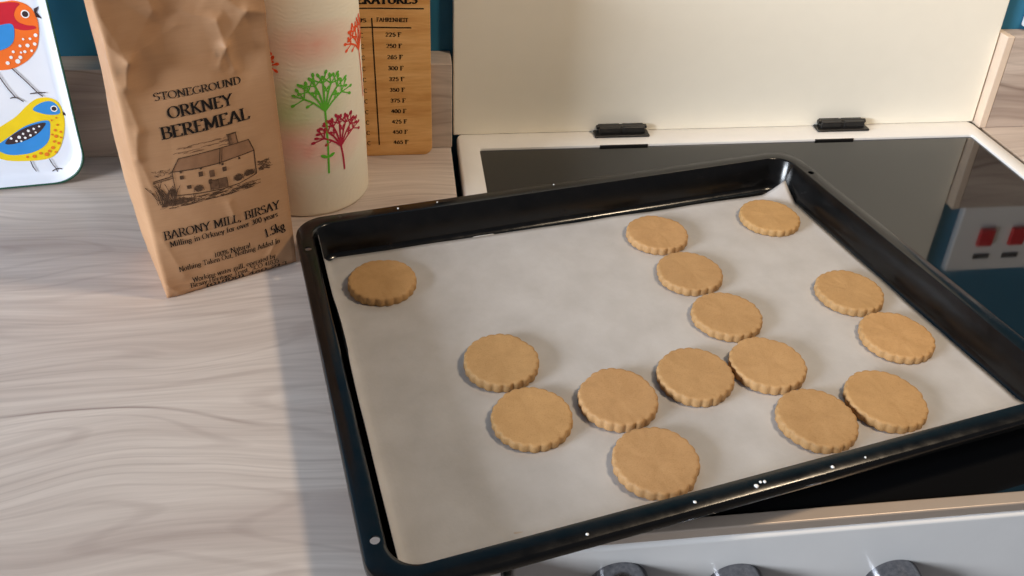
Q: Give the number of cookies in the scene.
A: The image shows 15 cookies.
